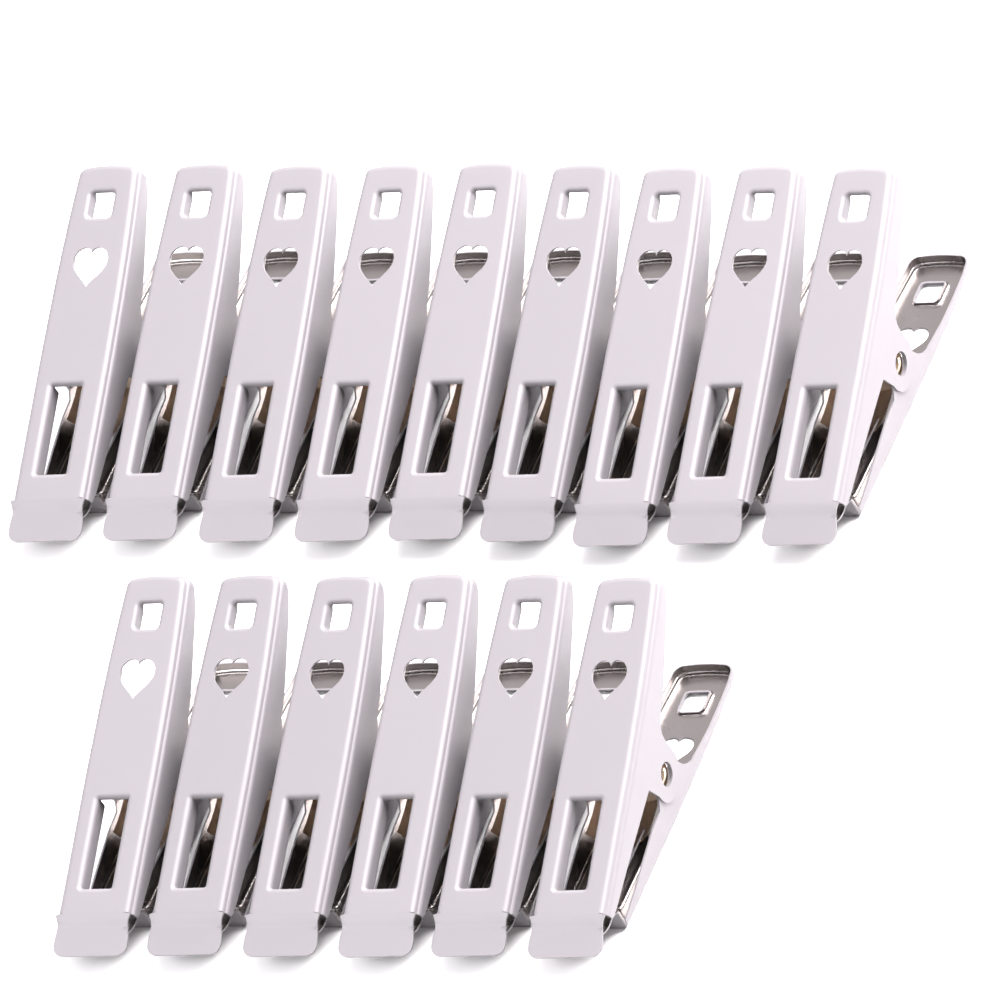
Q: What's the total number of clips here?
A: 15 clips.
